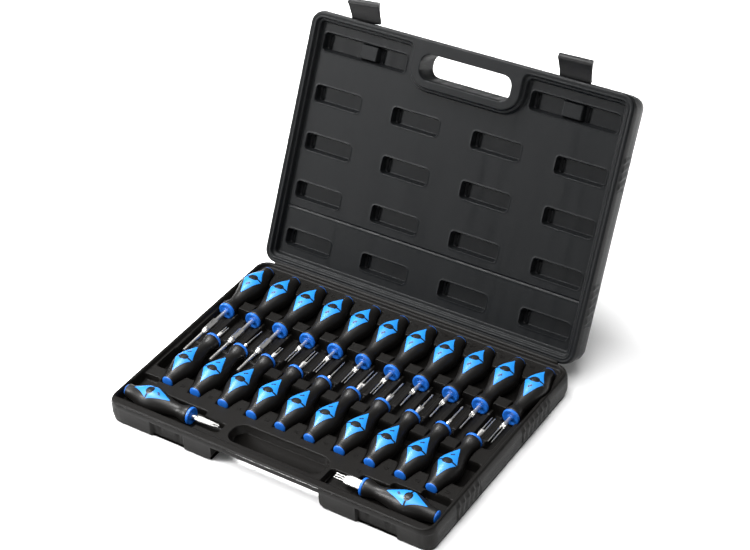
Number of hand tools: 23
